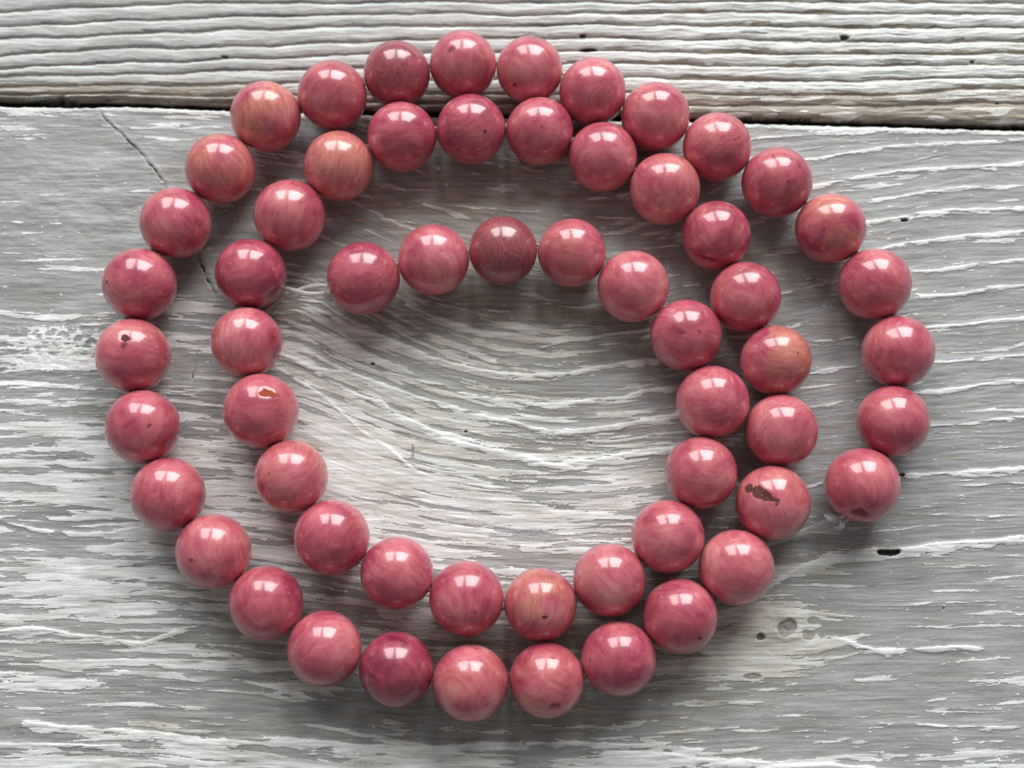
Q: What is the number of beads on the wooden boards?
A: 59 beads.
